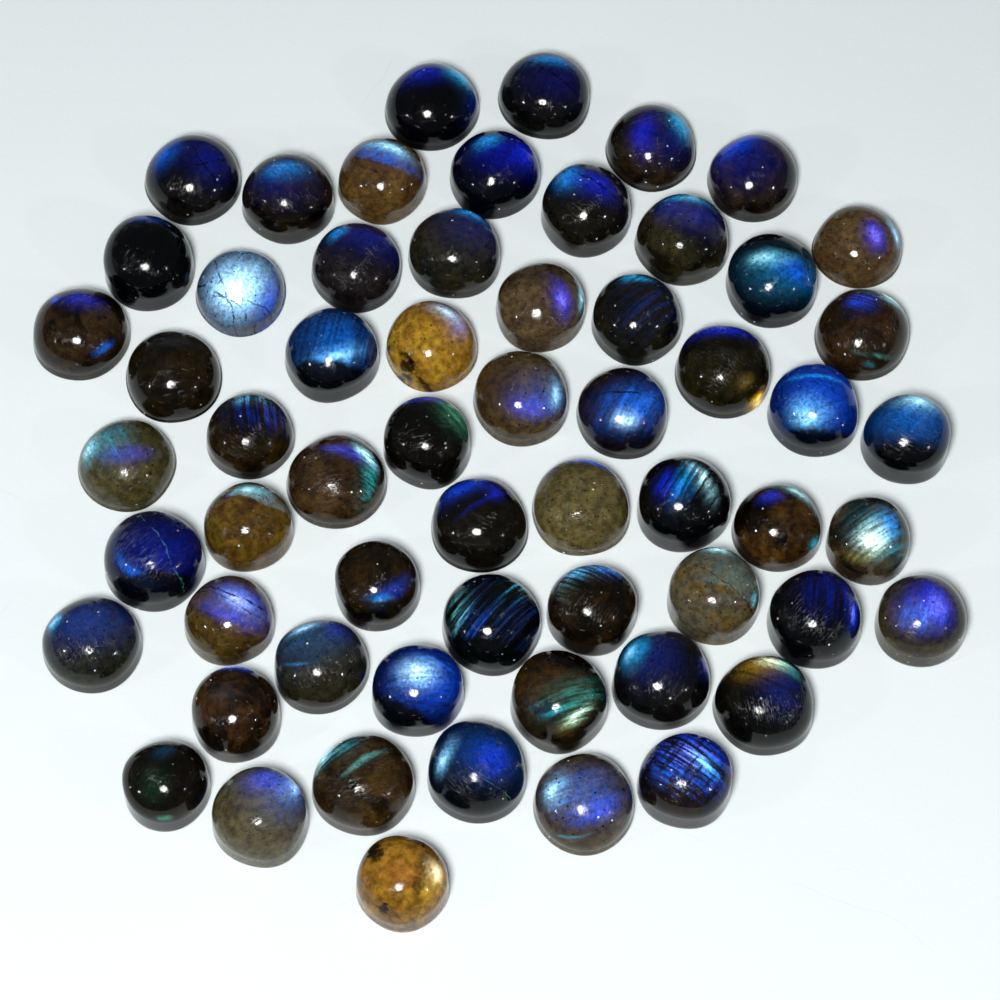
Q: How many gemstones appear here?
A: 60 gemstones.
